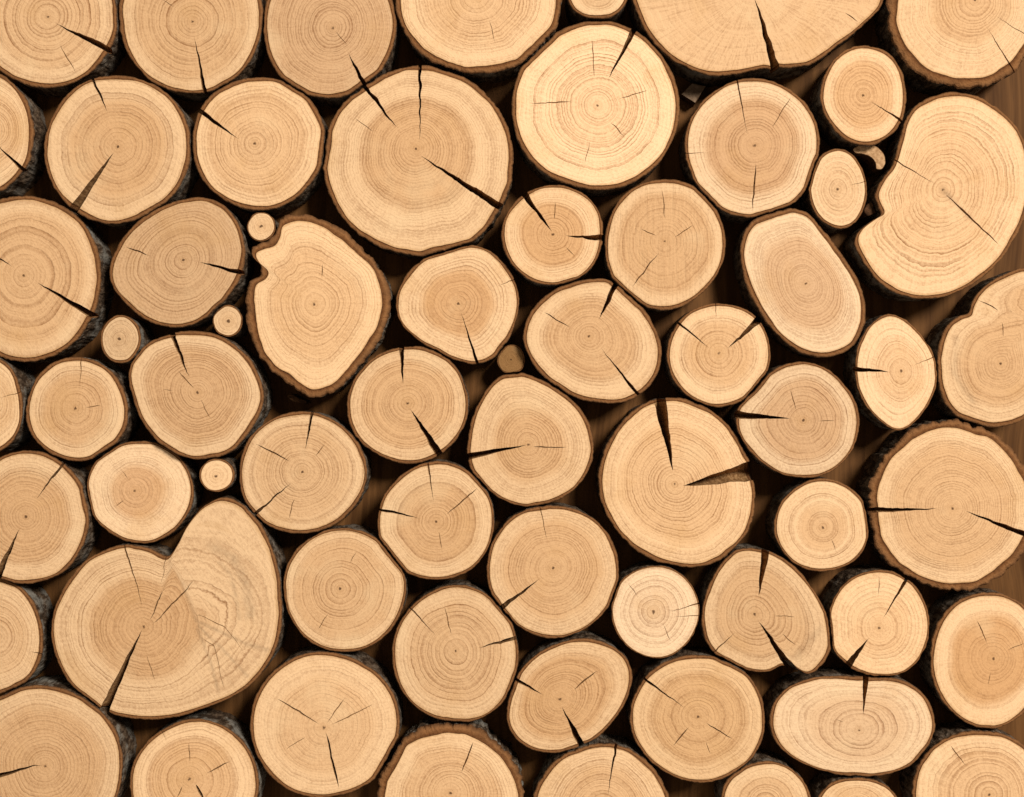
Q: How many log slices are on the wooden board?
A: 65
